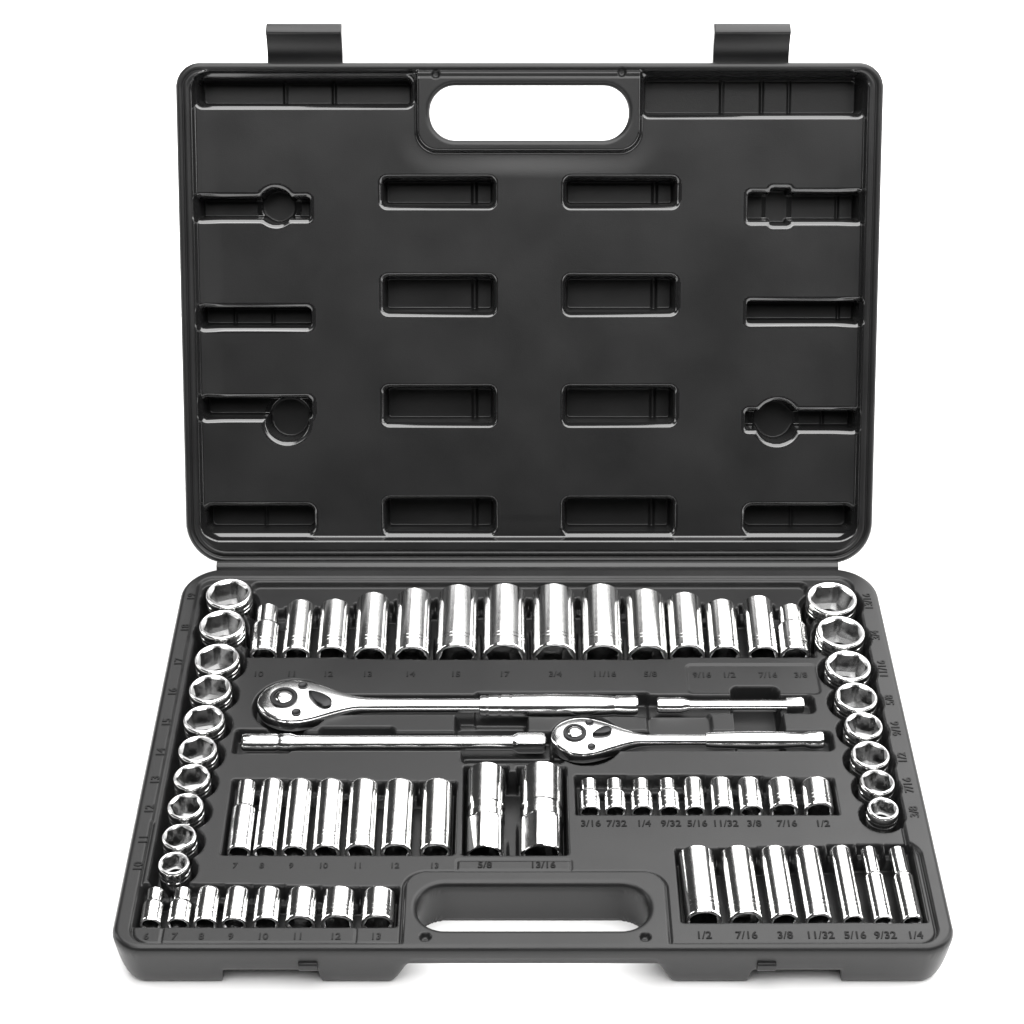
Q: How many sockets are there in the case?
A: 65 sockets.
